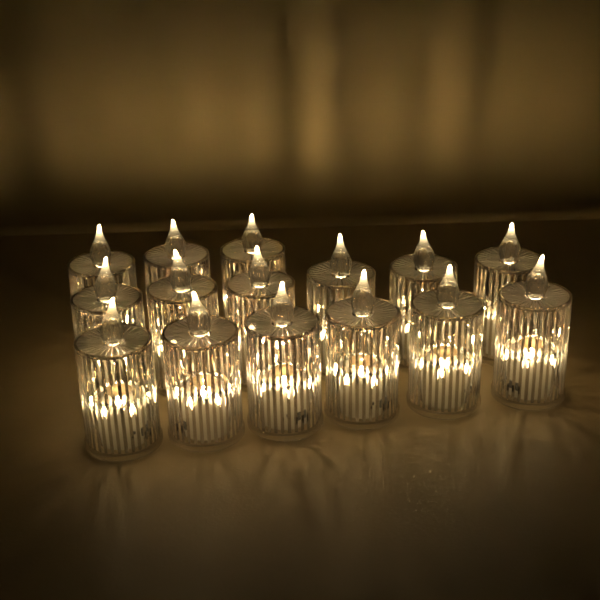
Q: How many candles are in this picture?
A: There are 15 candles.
